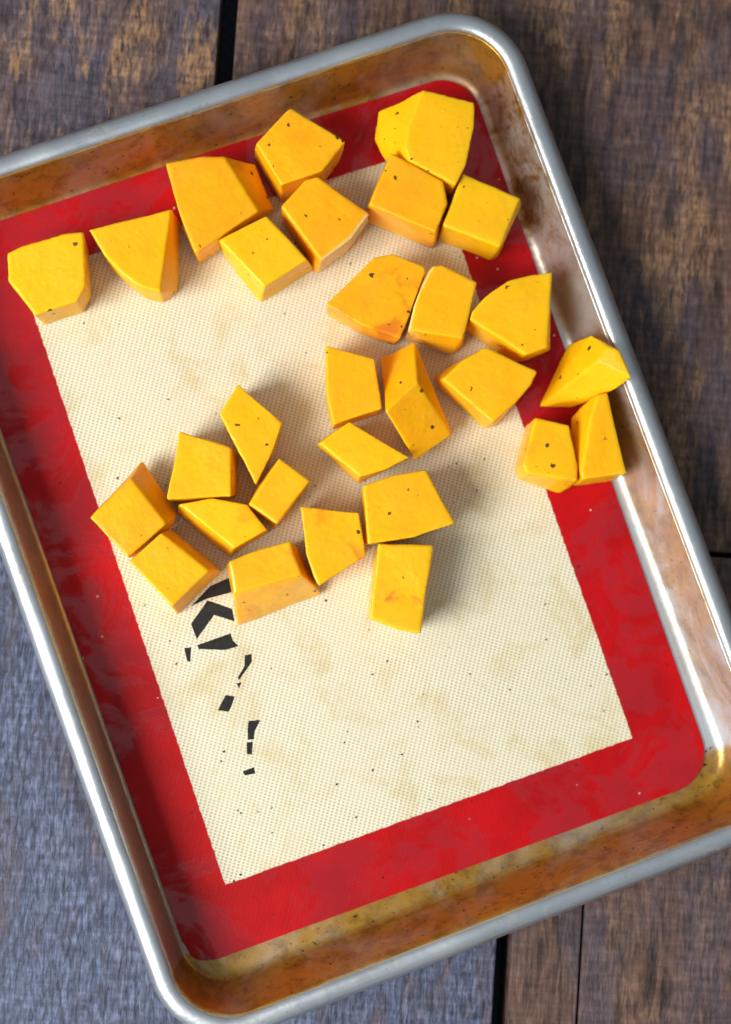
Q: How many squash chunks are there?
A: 29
